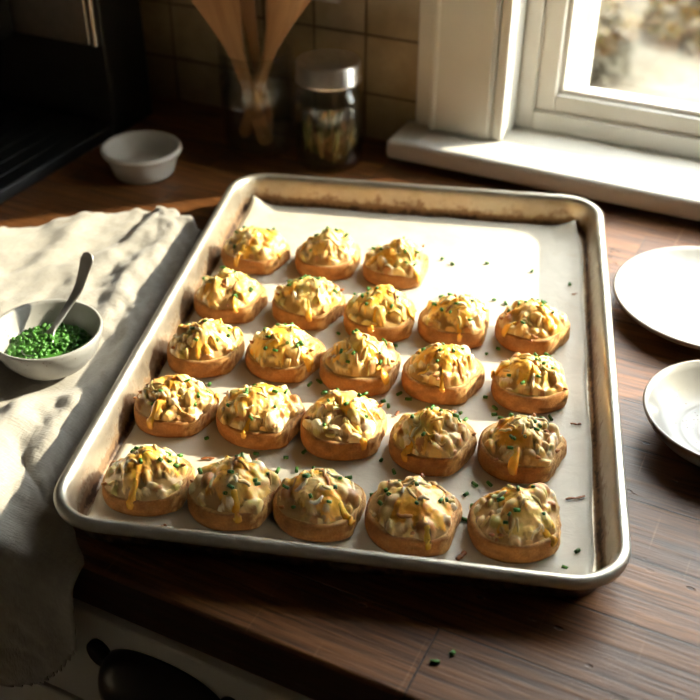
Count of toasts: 23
